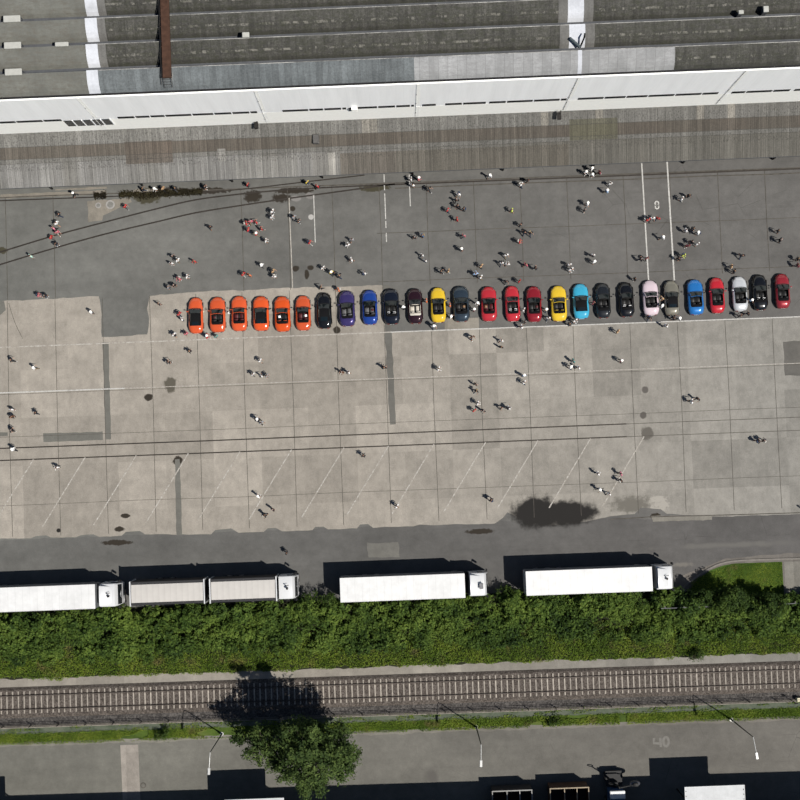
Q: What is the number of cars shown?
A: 27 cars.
